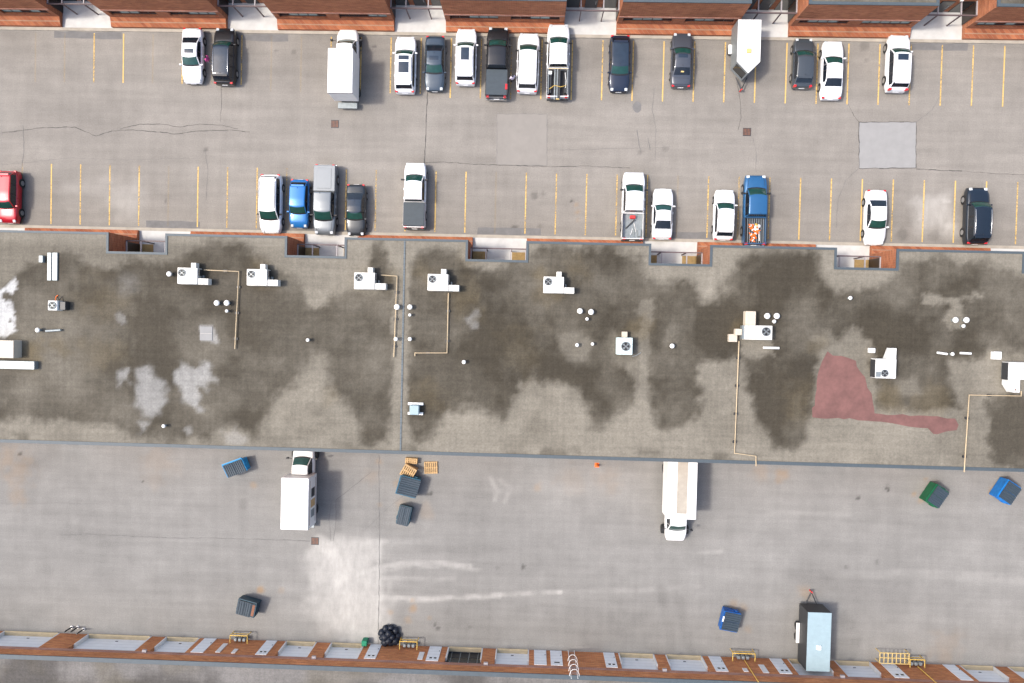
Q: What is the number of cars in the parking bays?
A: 19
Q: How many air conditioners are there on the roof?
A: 10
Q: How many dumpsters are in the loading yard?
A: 7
